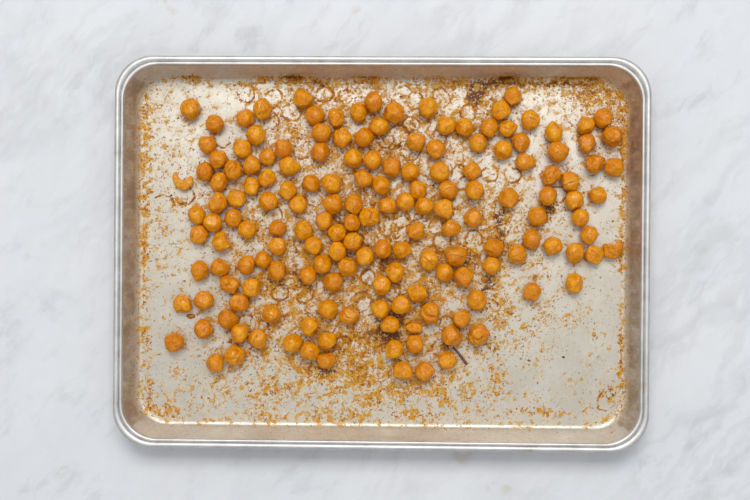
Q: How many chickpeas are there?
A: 165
